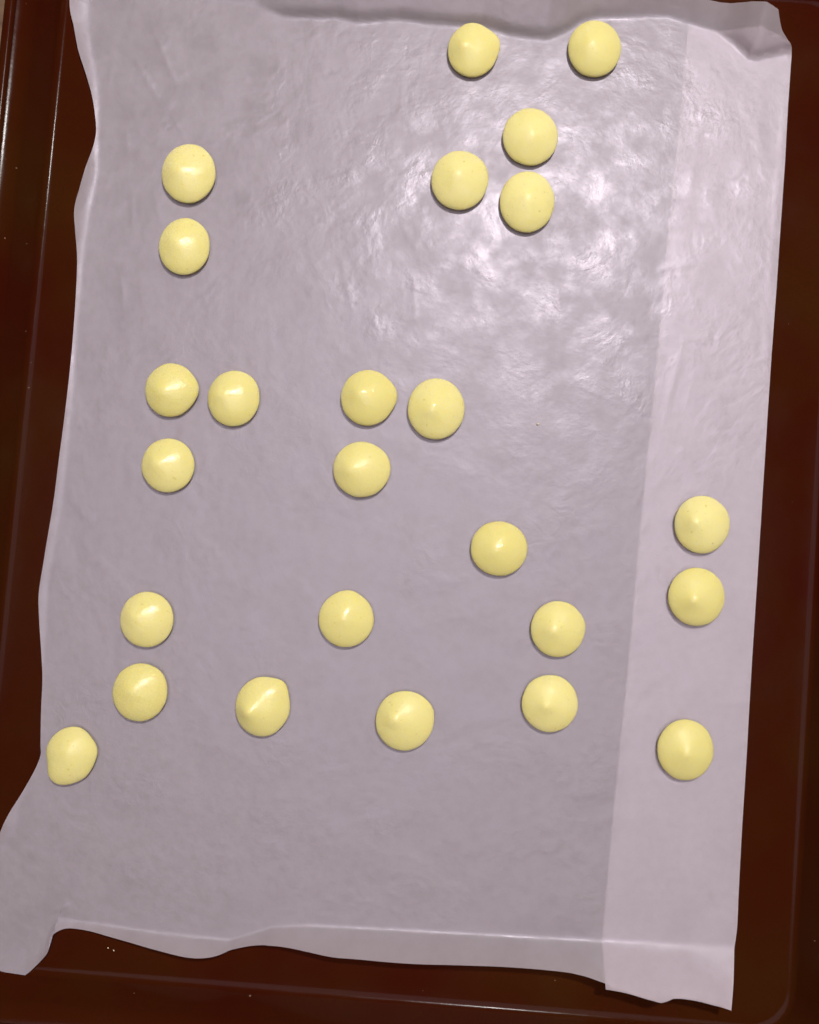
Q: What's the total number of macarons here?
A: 25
